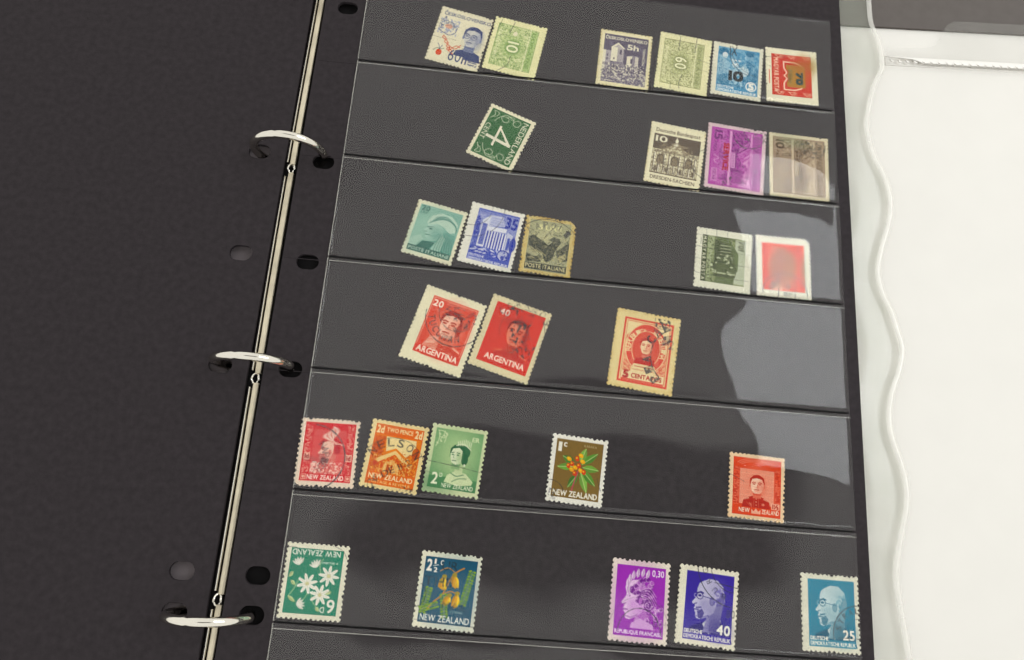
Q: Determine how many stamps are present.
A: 28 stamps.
